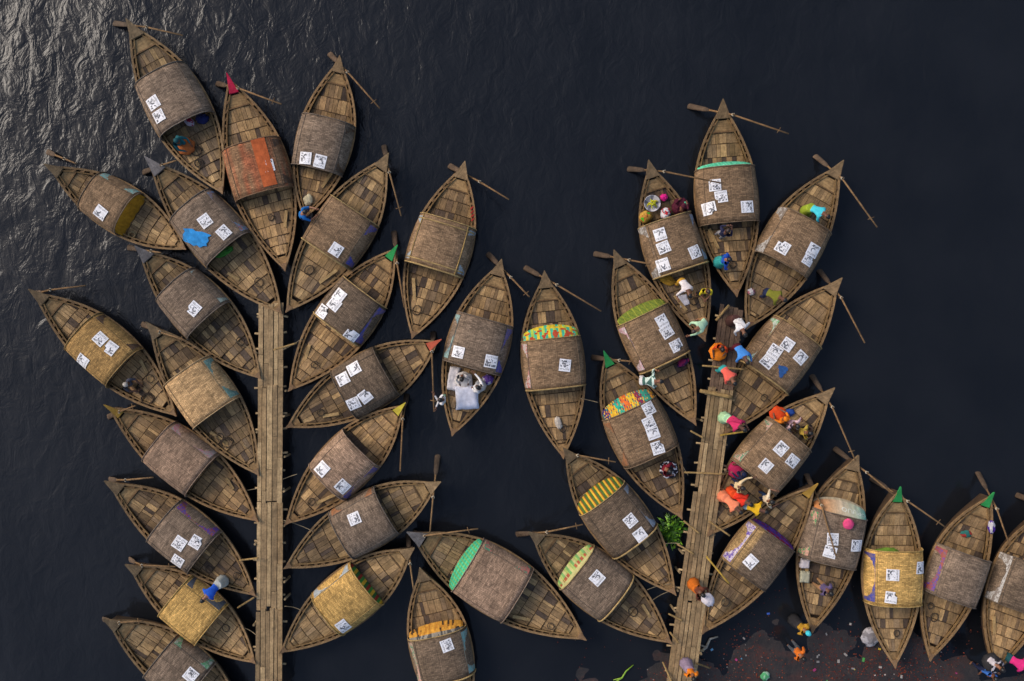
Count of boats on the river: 37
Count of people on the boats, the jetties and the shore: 39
